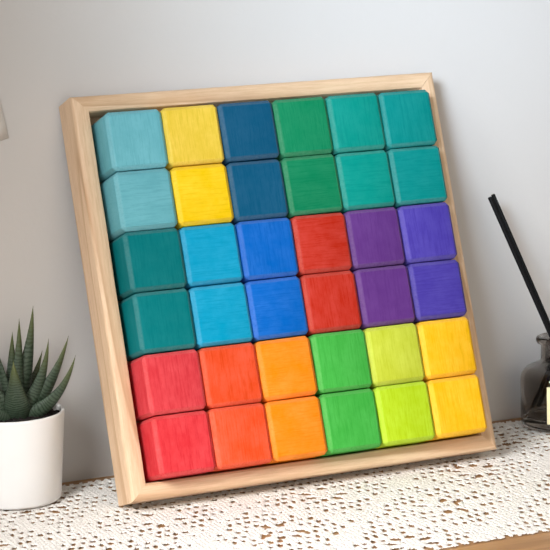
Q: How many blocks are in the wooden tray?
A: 36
